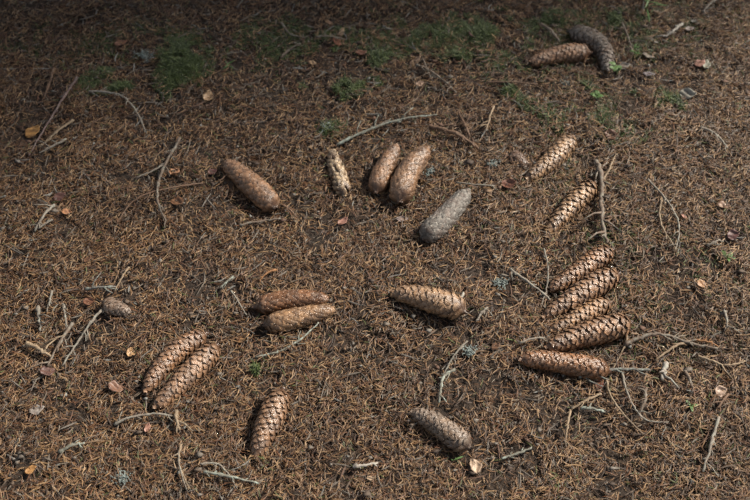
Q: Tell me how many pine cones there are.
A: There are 23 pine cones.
